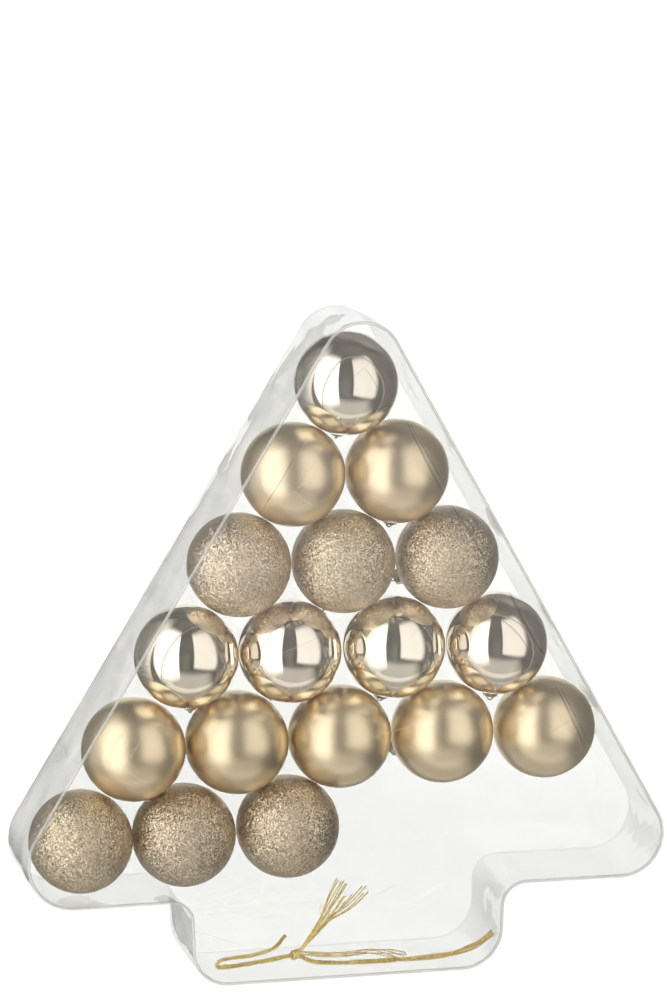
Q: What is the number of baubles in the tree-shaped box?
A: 18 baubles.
